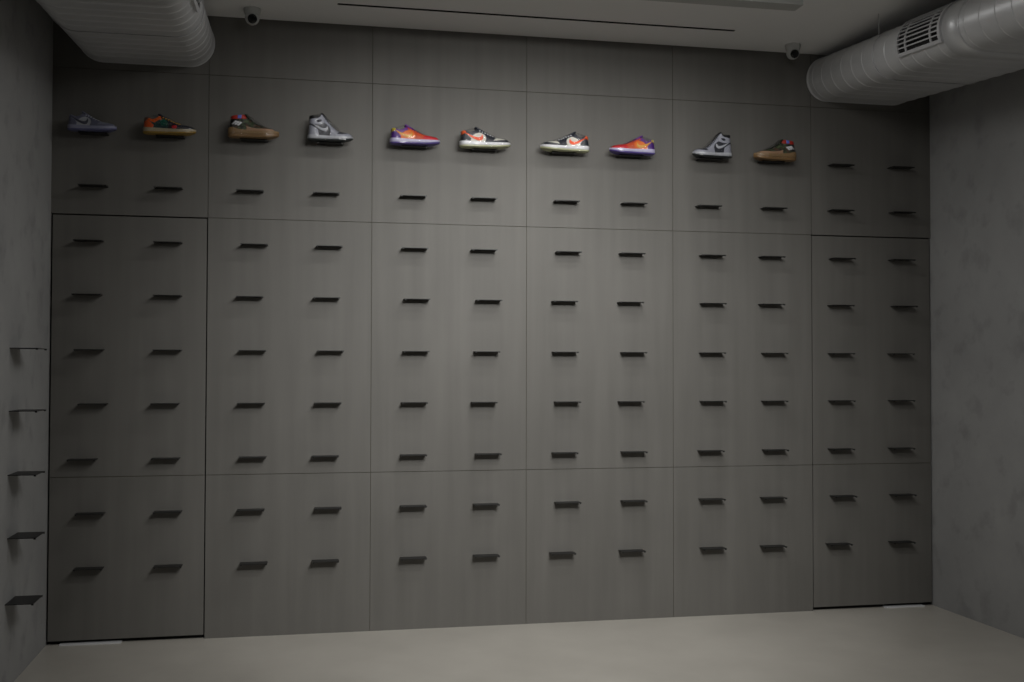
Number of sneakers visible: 10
